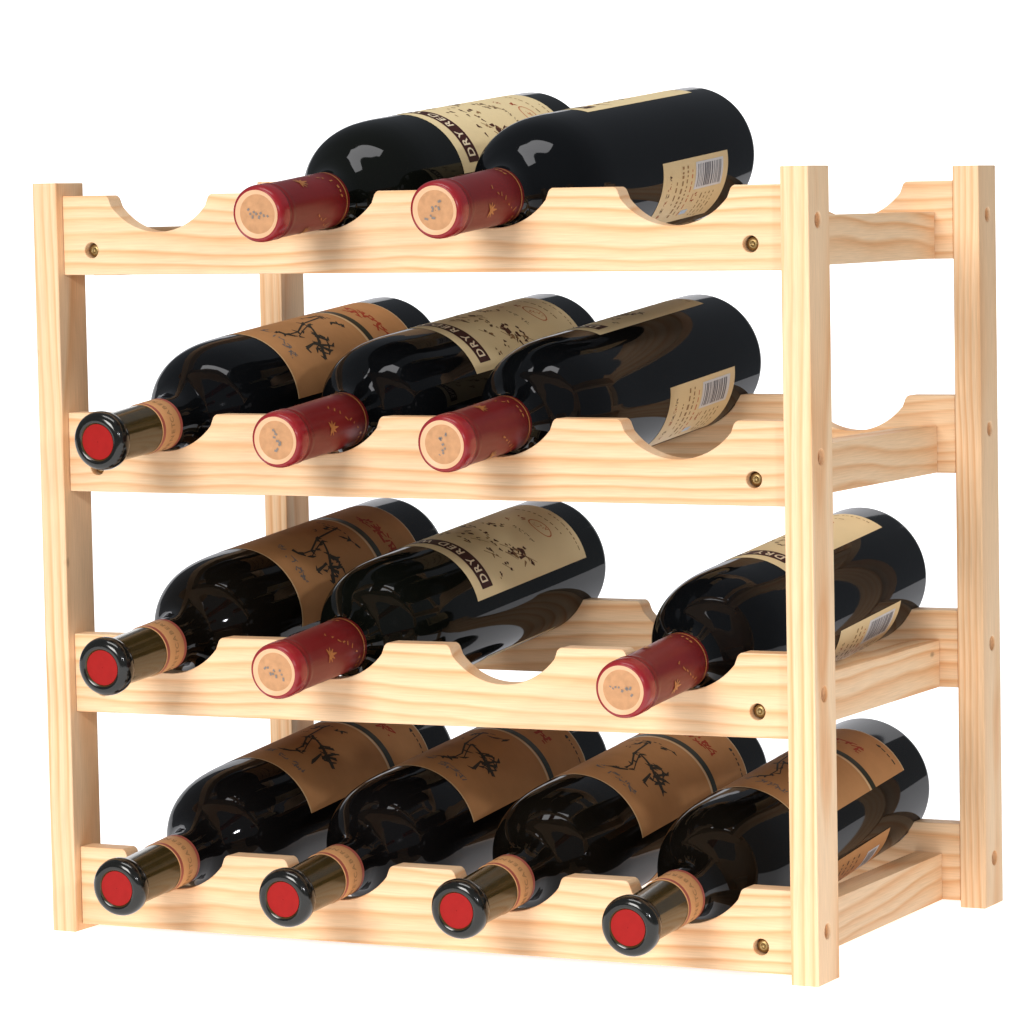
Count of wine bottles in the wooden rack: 12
